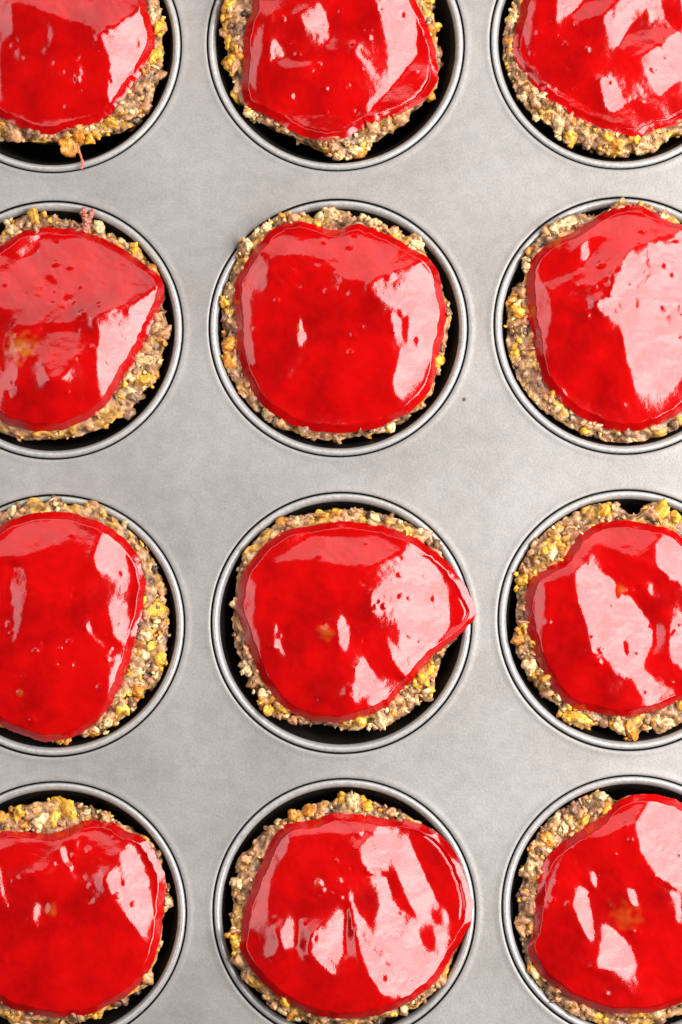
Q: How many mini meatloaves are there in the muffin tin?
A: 12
